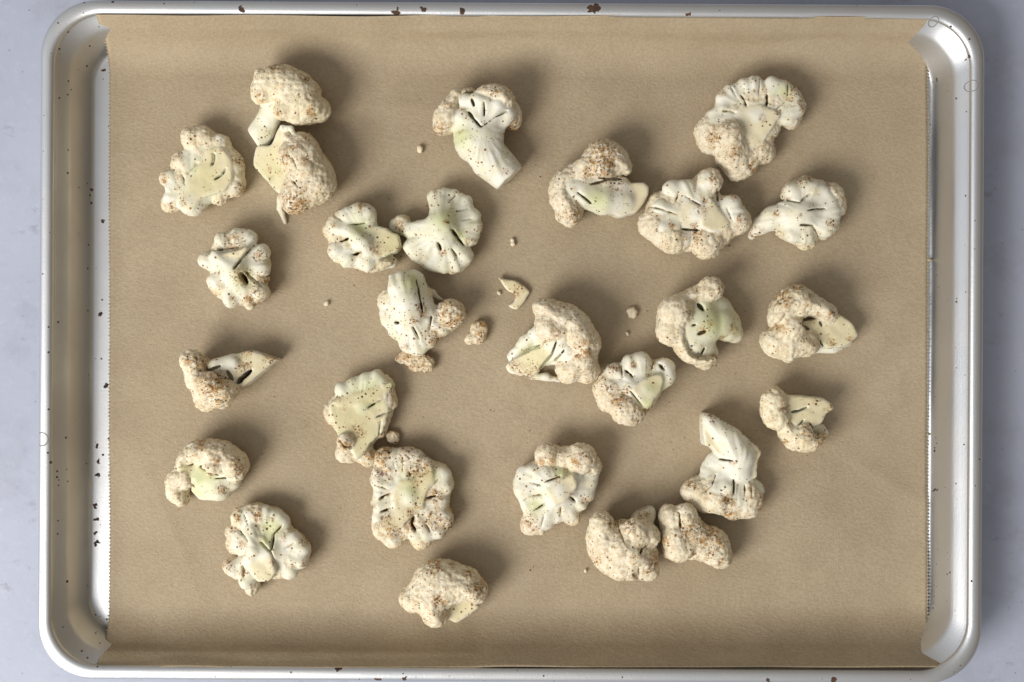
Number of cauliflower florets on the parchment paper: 27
